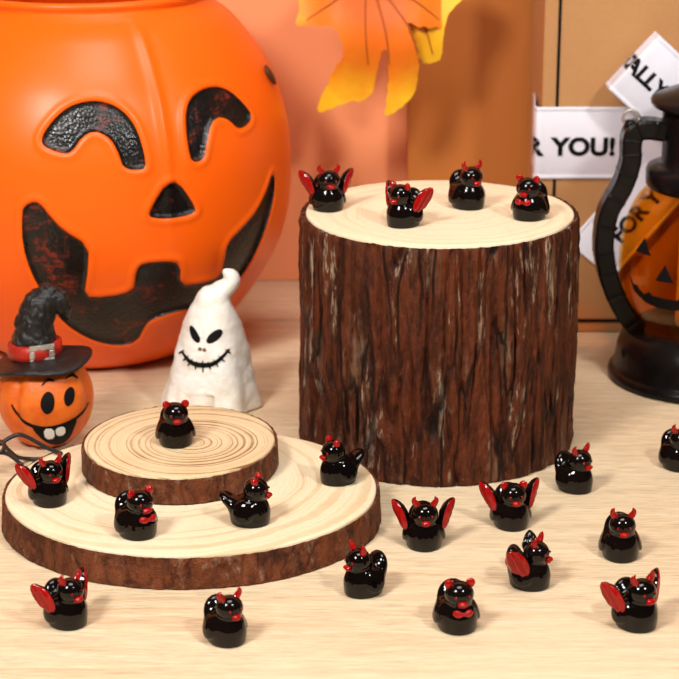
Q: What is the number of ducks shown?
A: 20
